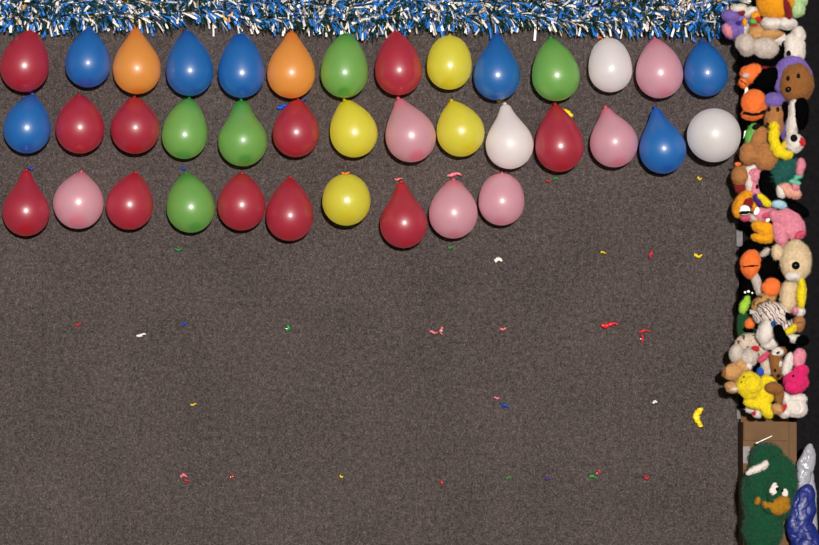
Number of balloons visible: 38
